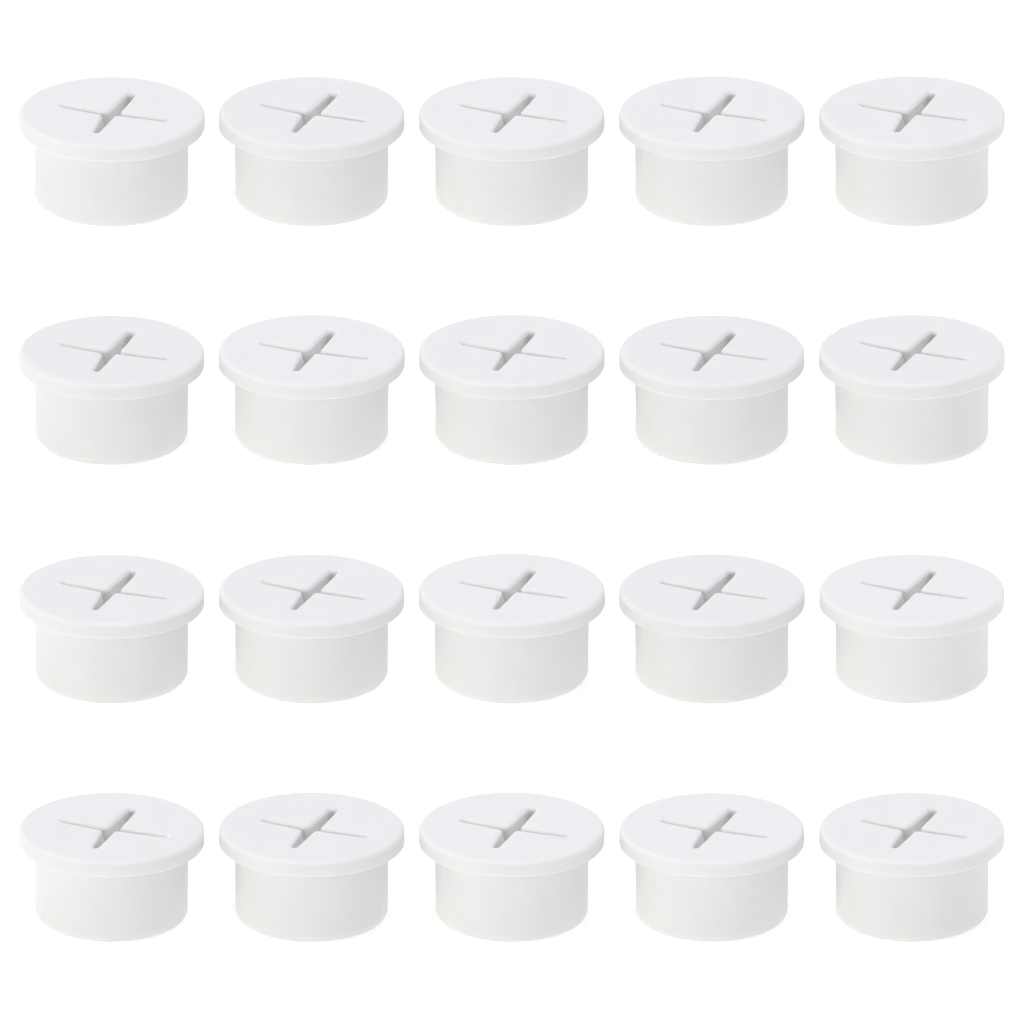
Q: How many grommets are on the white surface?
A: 20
